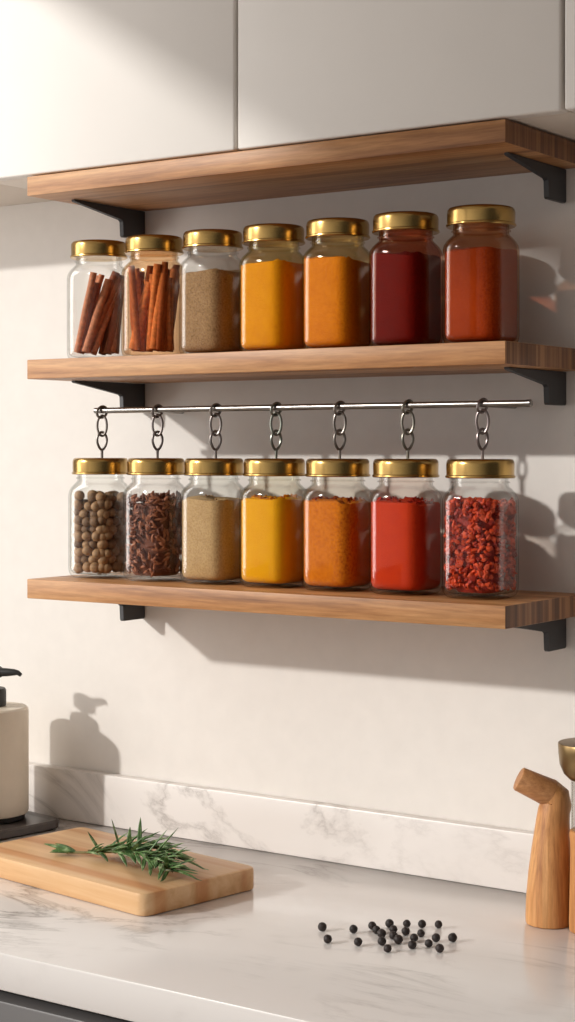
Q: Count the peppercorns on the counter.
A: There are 24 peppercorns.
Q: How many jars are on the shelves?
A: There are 14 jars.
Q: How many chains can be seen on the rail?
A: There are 7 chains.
